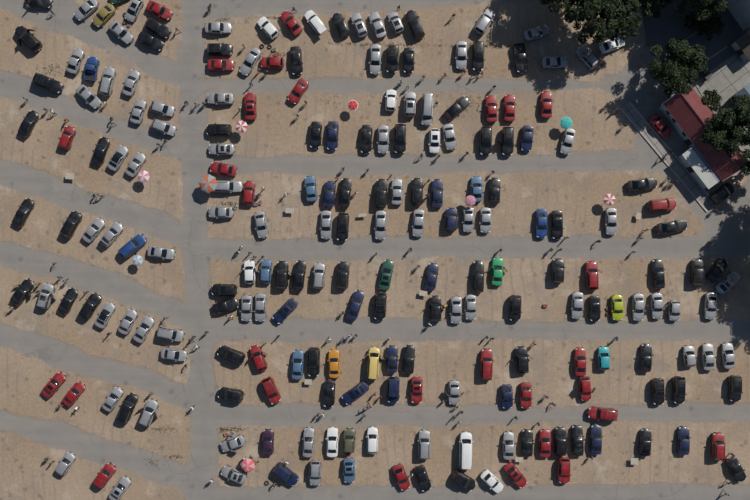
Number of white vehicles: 10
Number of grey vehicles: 74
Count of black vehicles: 68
